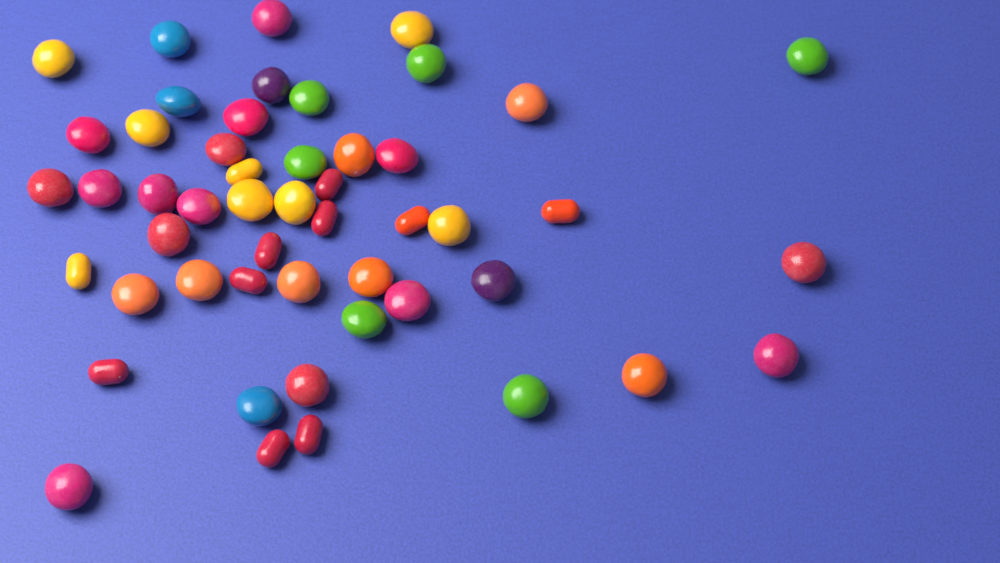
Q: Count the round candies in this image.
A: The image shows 39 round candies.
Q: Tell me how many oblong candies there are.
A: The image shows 11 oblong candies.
